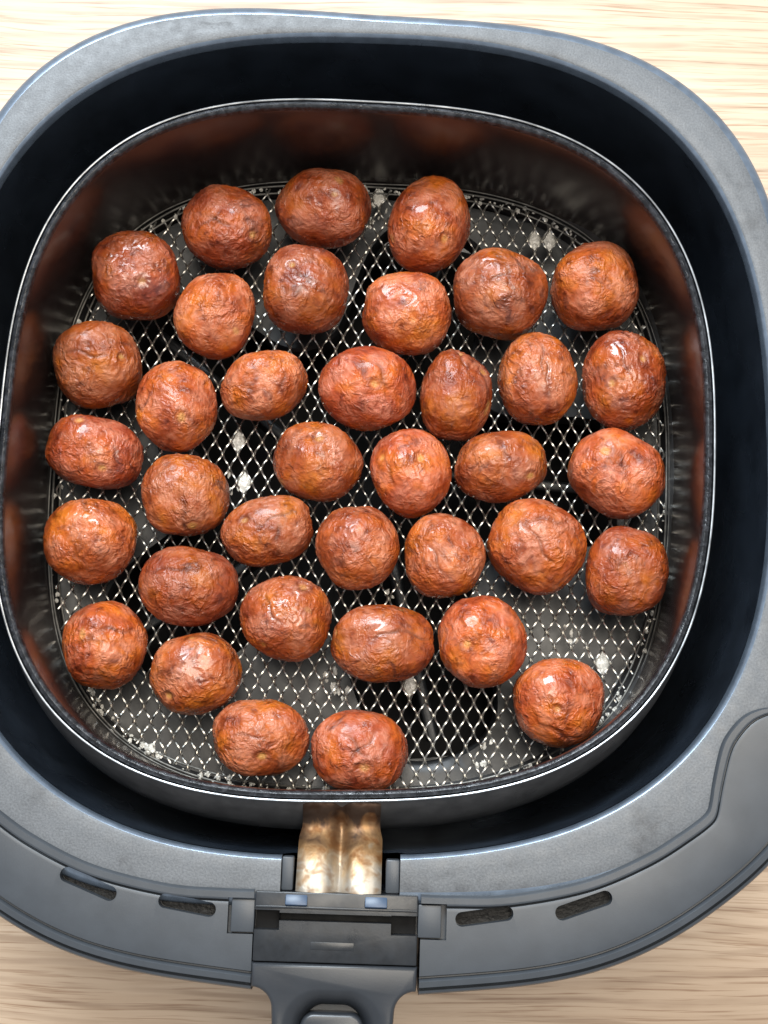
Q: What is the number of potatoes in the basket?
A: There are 37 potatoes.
